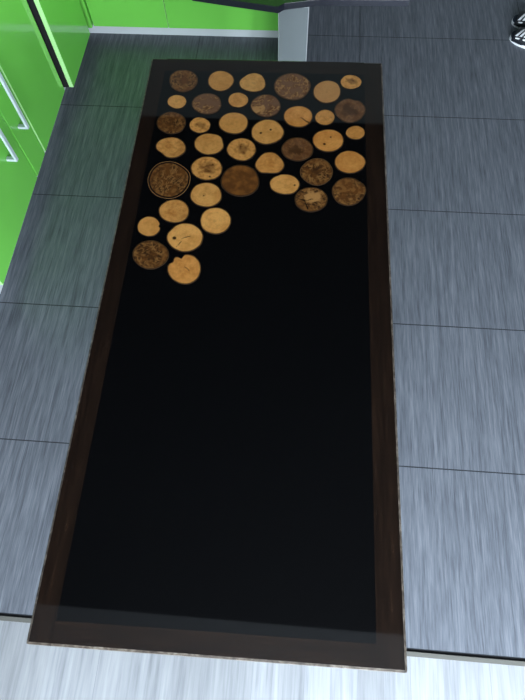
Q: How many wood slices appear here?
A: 39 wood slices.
